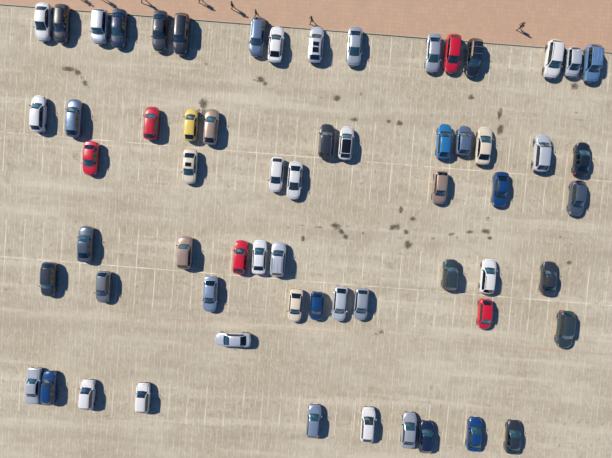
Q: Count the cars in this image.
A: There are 63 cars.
